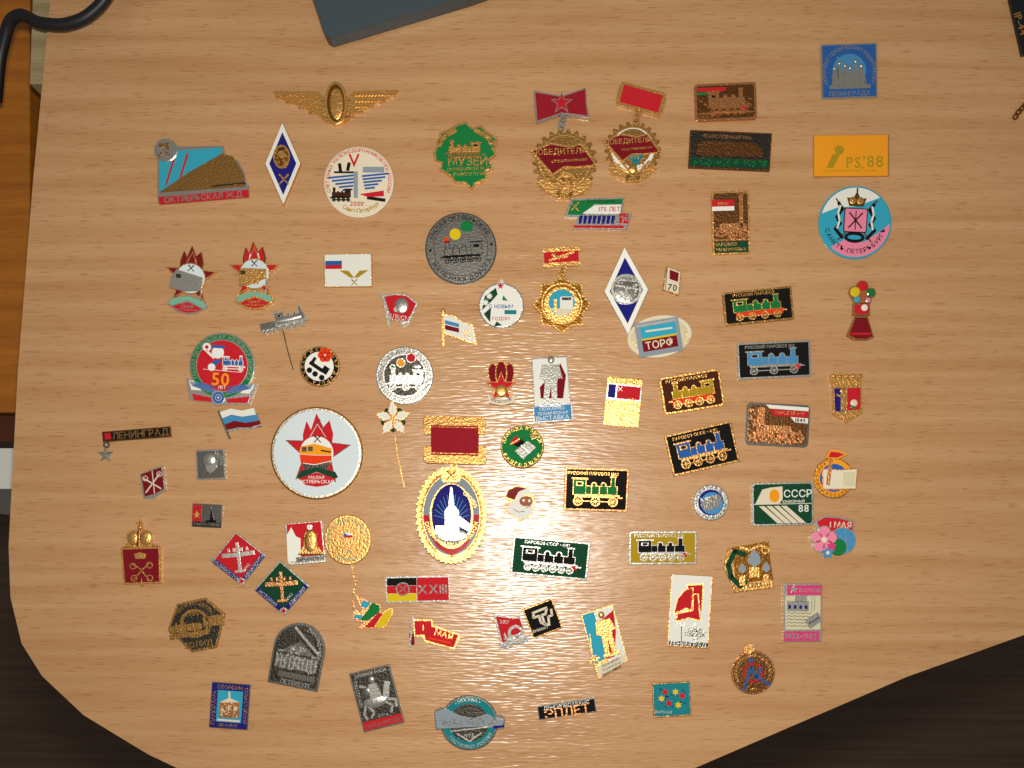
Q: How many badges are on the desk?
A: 78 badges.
